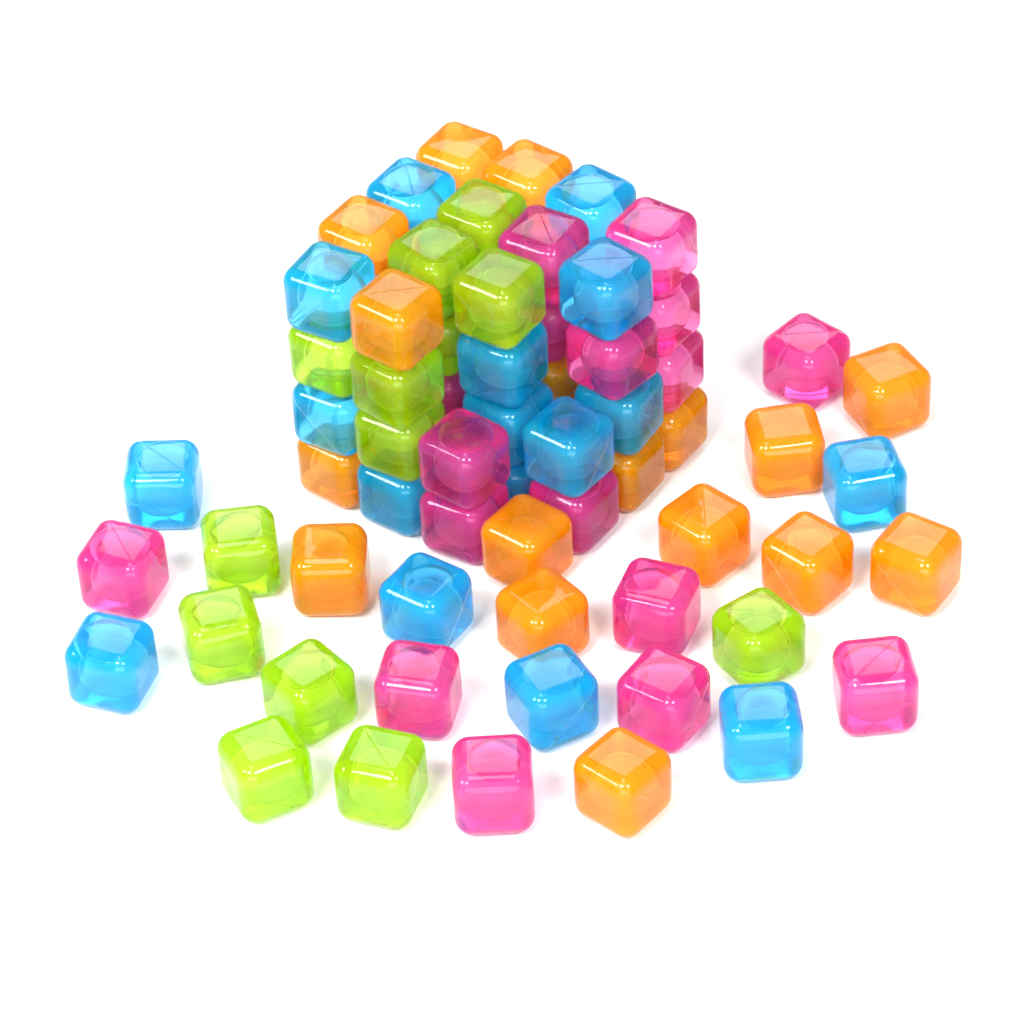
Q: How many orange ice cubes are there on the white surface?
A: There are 17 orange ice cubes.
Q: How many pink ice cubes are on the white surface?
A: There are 17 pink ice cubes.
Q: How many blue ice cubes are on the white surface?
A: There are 17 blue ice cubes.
